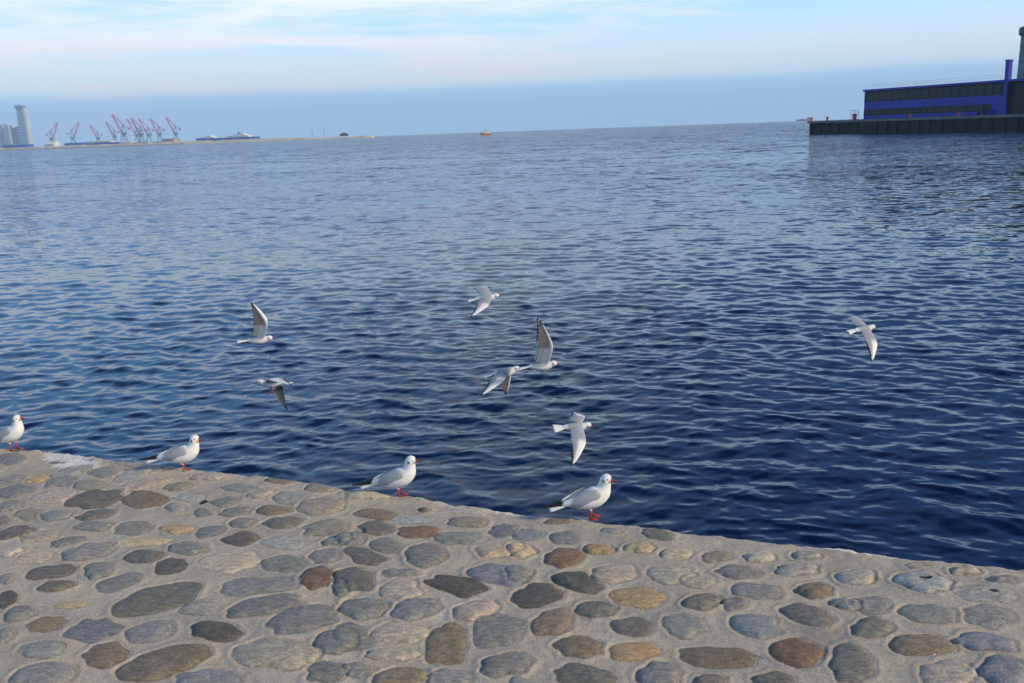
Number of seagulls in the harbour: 11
